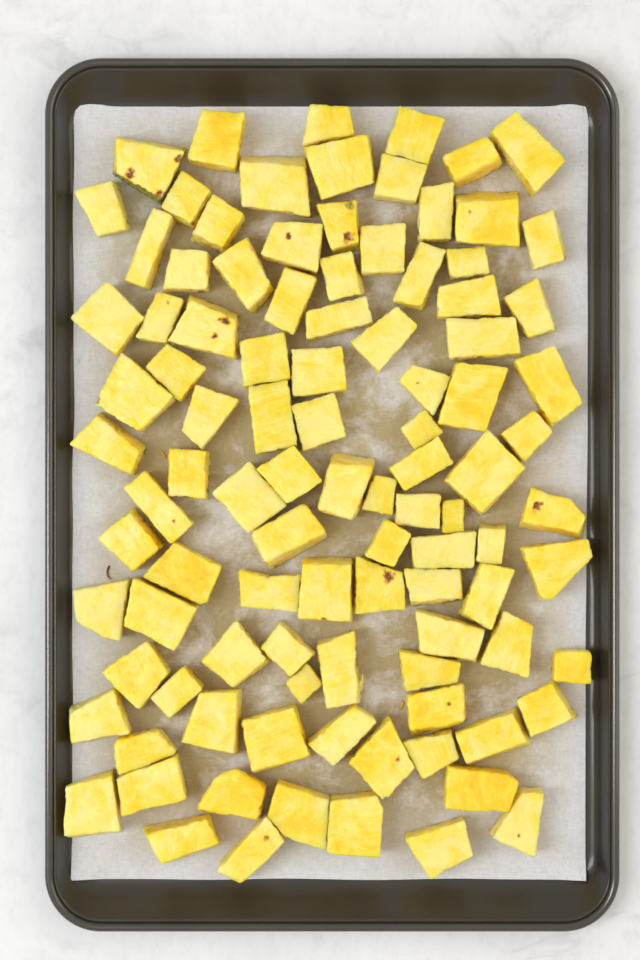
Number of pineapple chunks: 101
